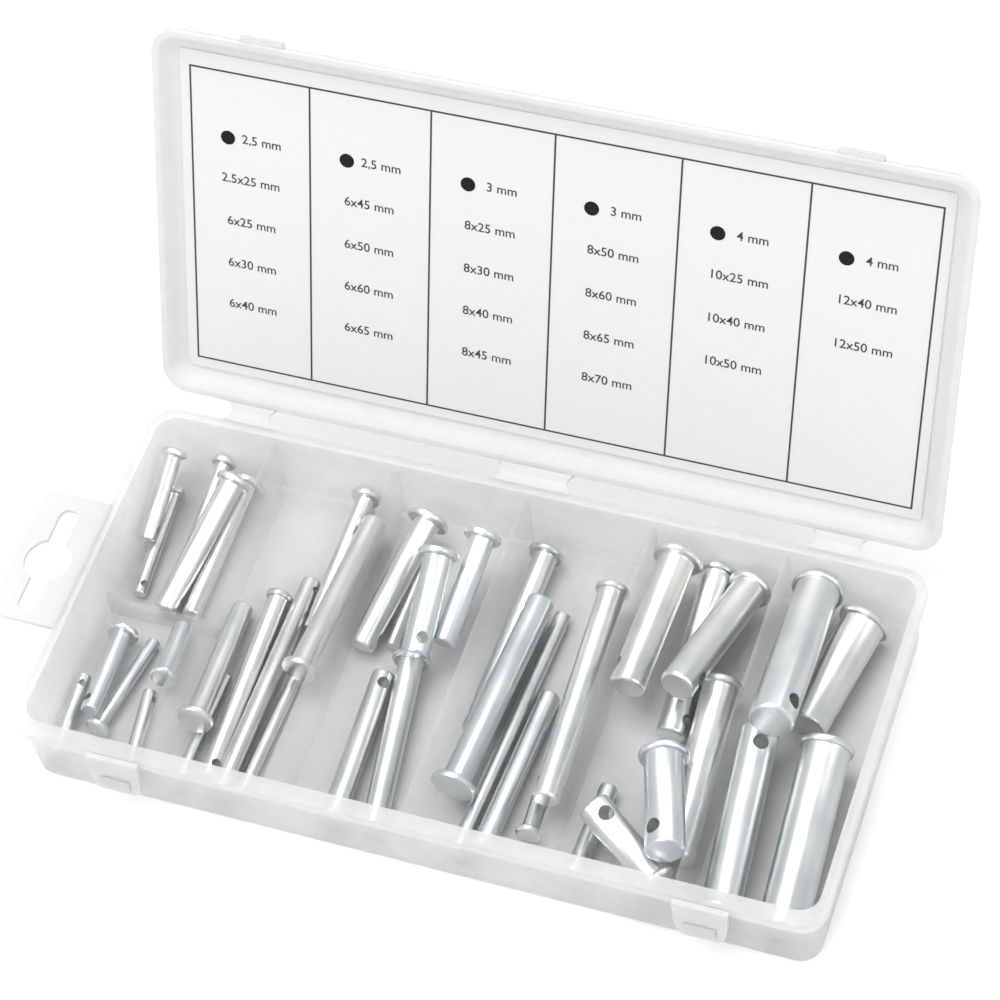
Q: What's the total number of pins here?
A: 40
